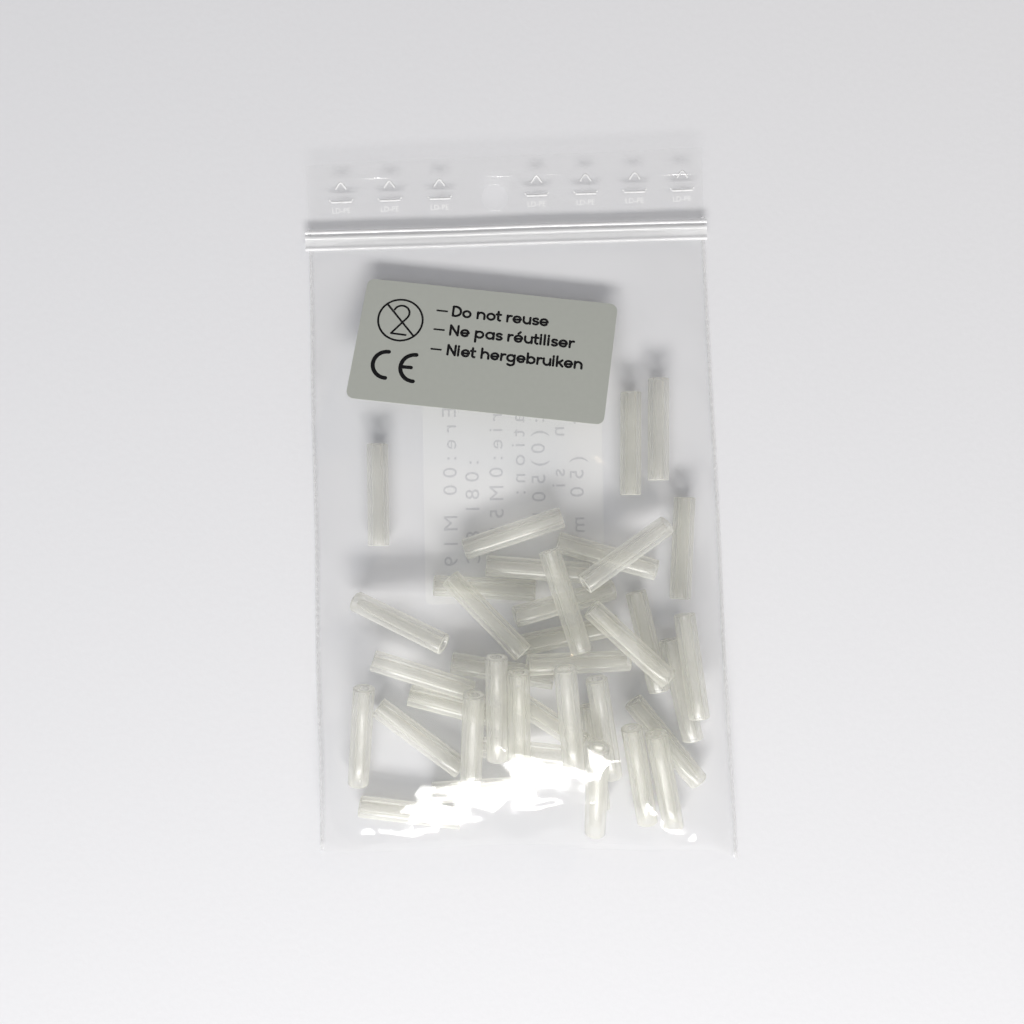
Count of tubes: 38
